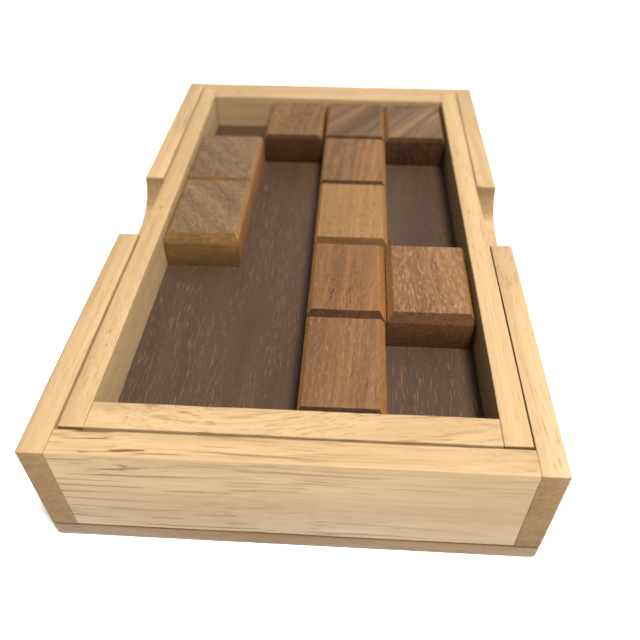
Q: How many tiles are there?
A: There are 10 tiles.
